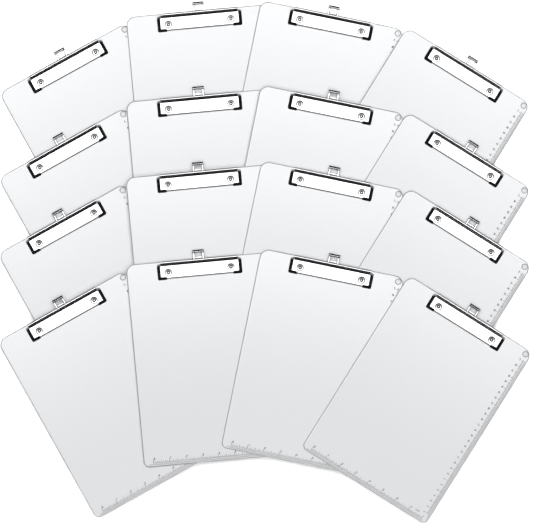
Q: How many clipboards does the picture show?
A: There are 16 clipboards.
